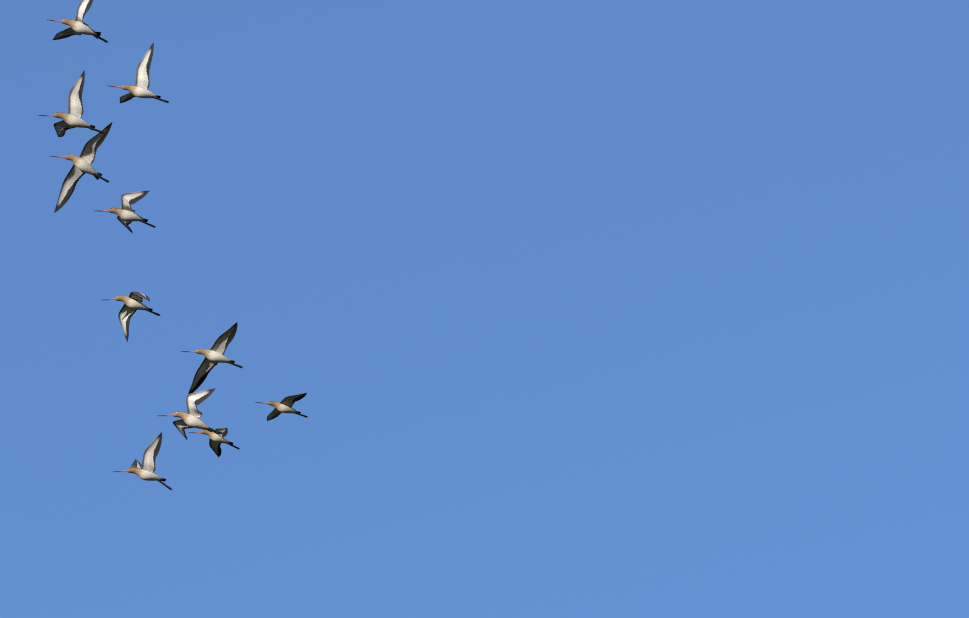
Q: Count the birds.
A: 11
